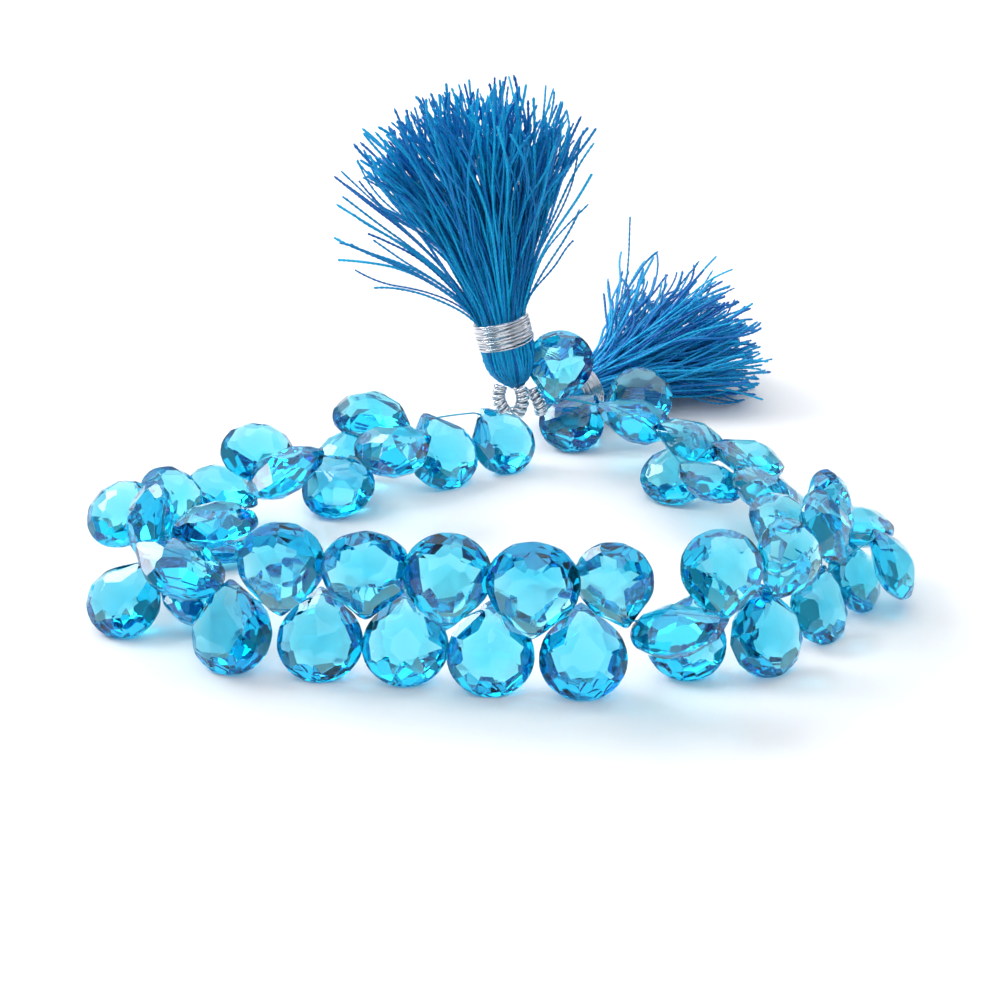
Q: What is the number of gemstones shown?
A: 49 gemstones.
